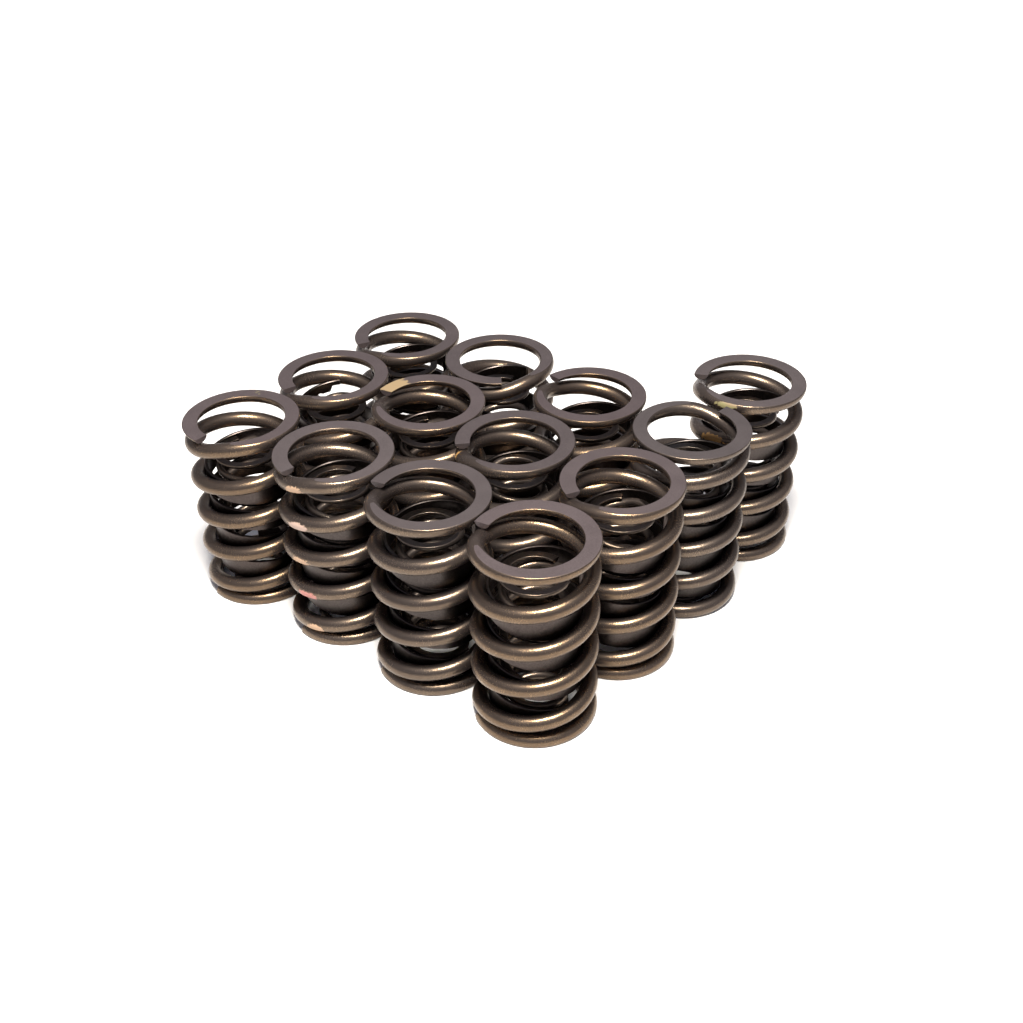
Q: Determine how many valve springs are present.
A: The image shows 13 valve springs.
